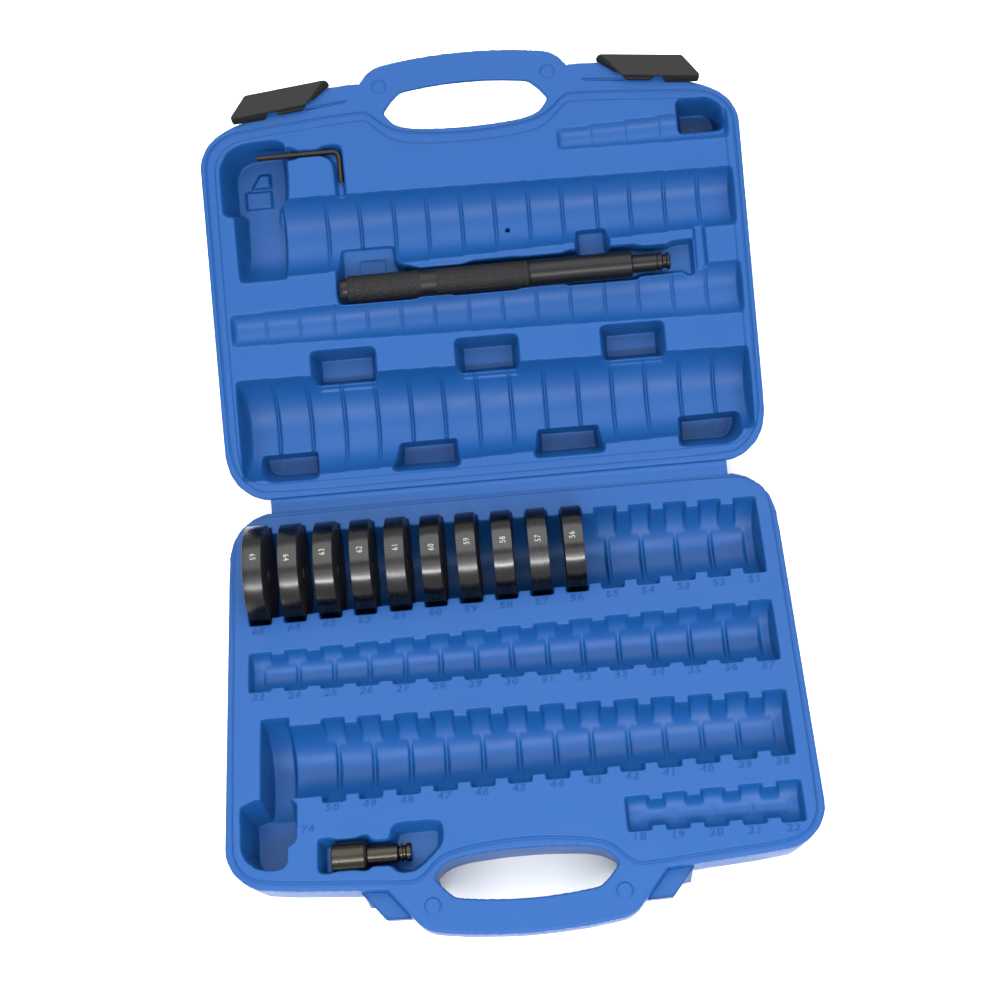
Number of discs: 10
